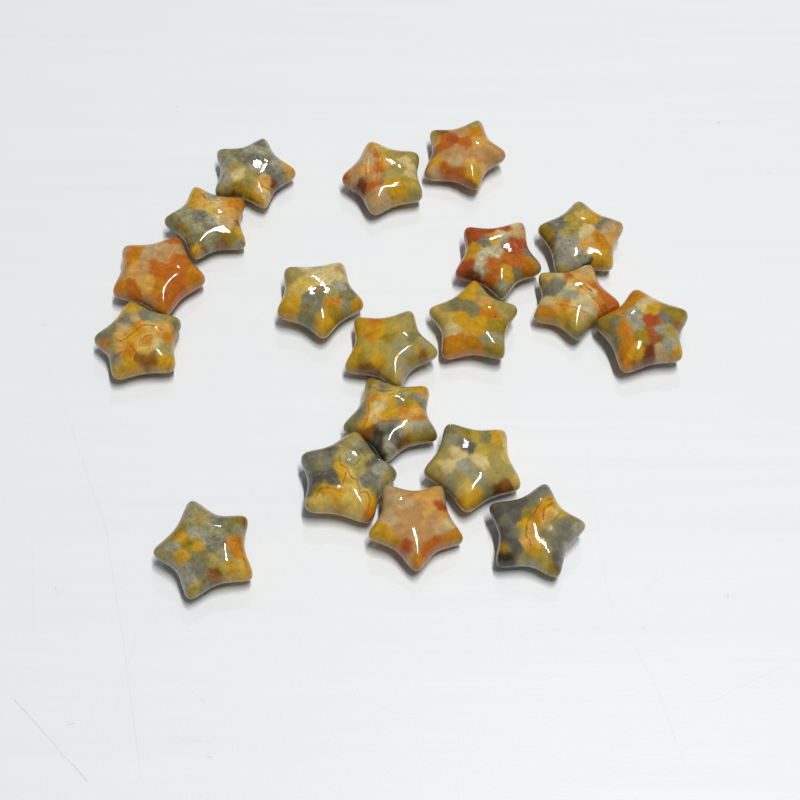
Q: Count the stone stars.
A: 19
